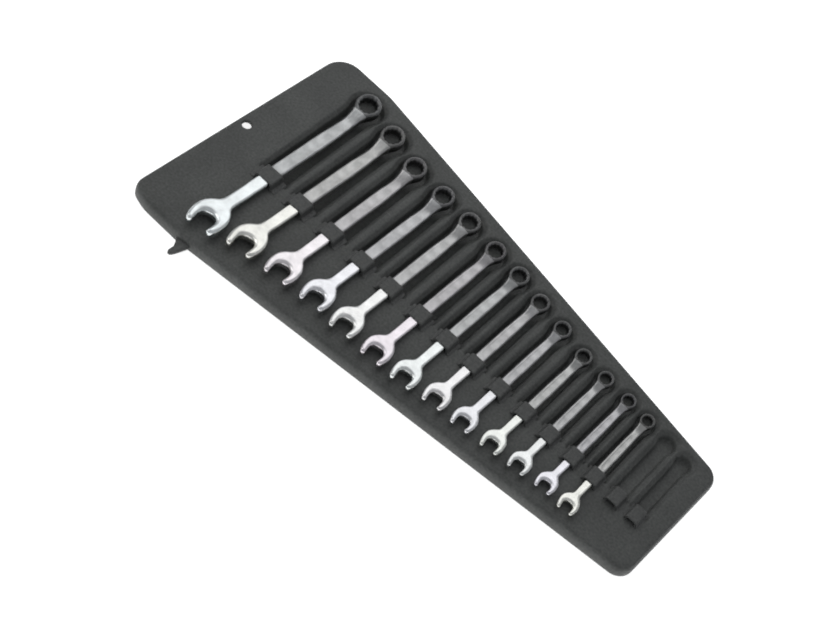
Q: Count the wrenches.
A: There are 13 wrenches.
